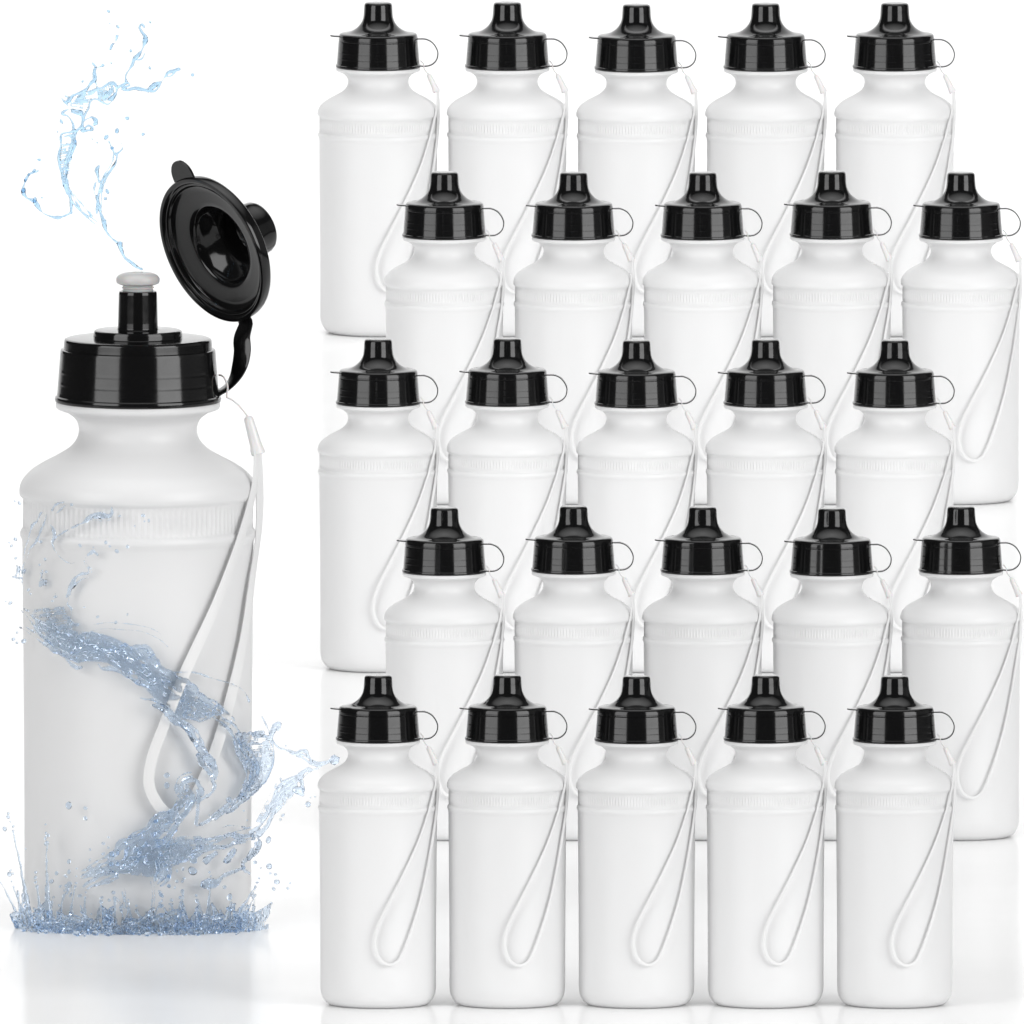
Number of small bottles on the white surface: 25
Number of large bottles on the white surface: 1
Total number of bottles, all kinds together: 26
